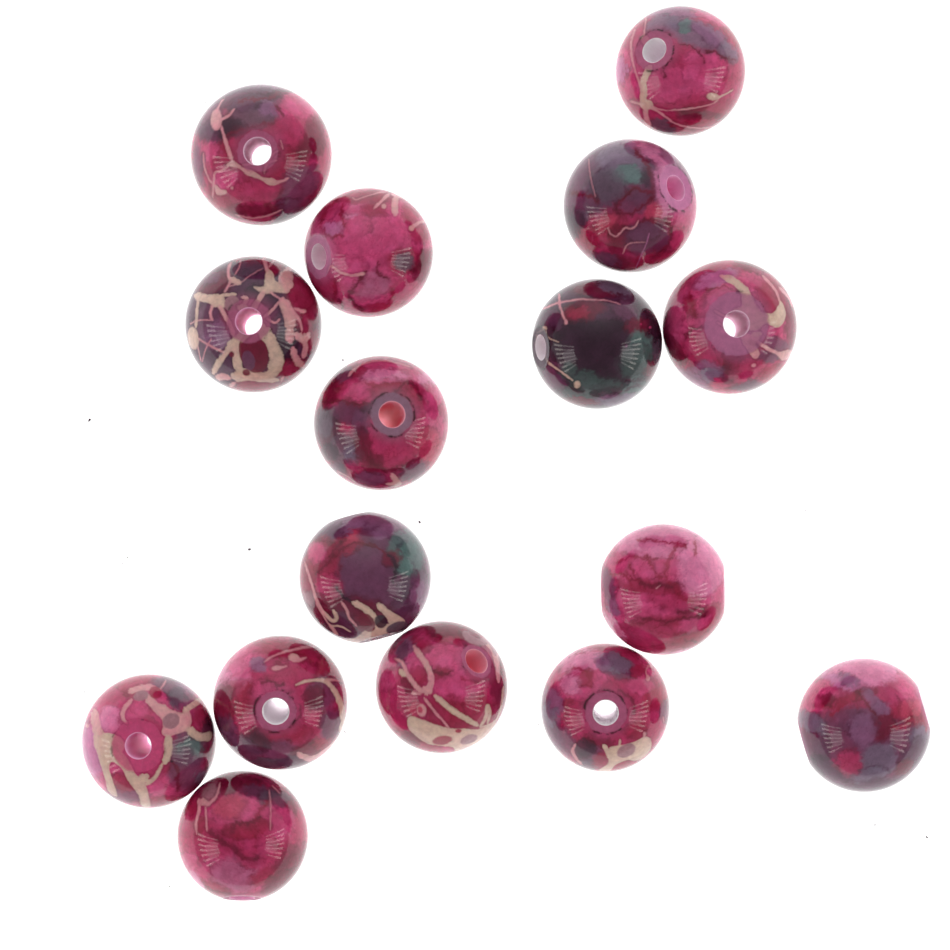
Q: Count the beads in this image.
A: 16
